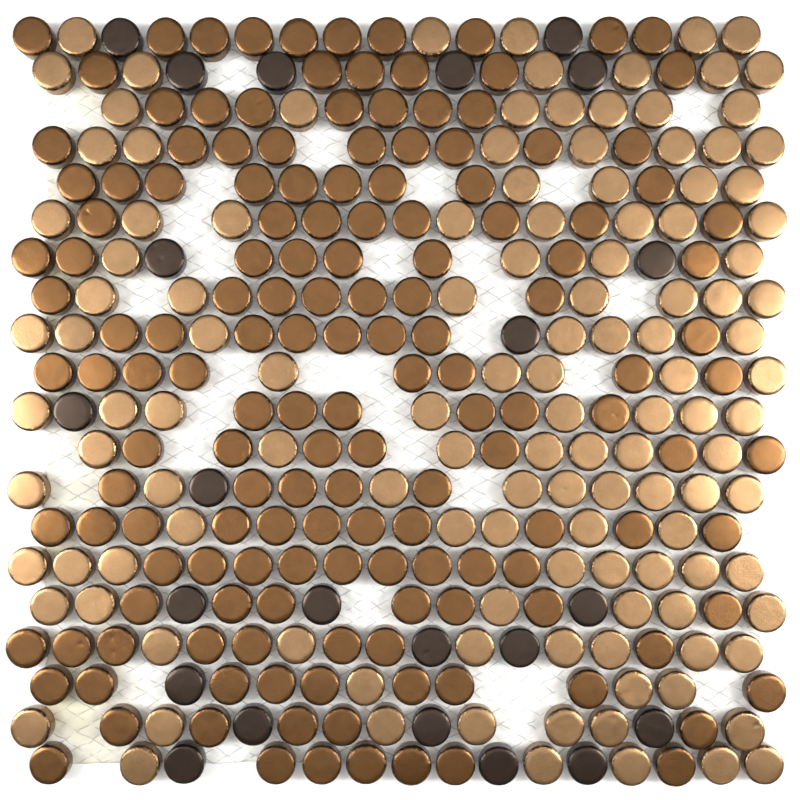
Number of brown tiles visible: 154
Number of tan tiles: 125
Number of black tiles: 23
